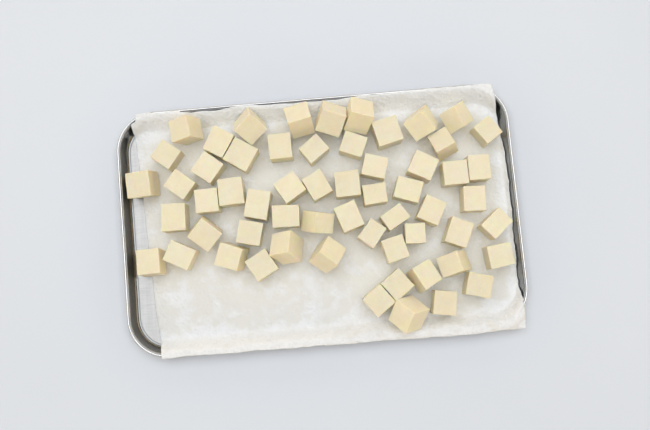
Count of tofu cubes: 59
